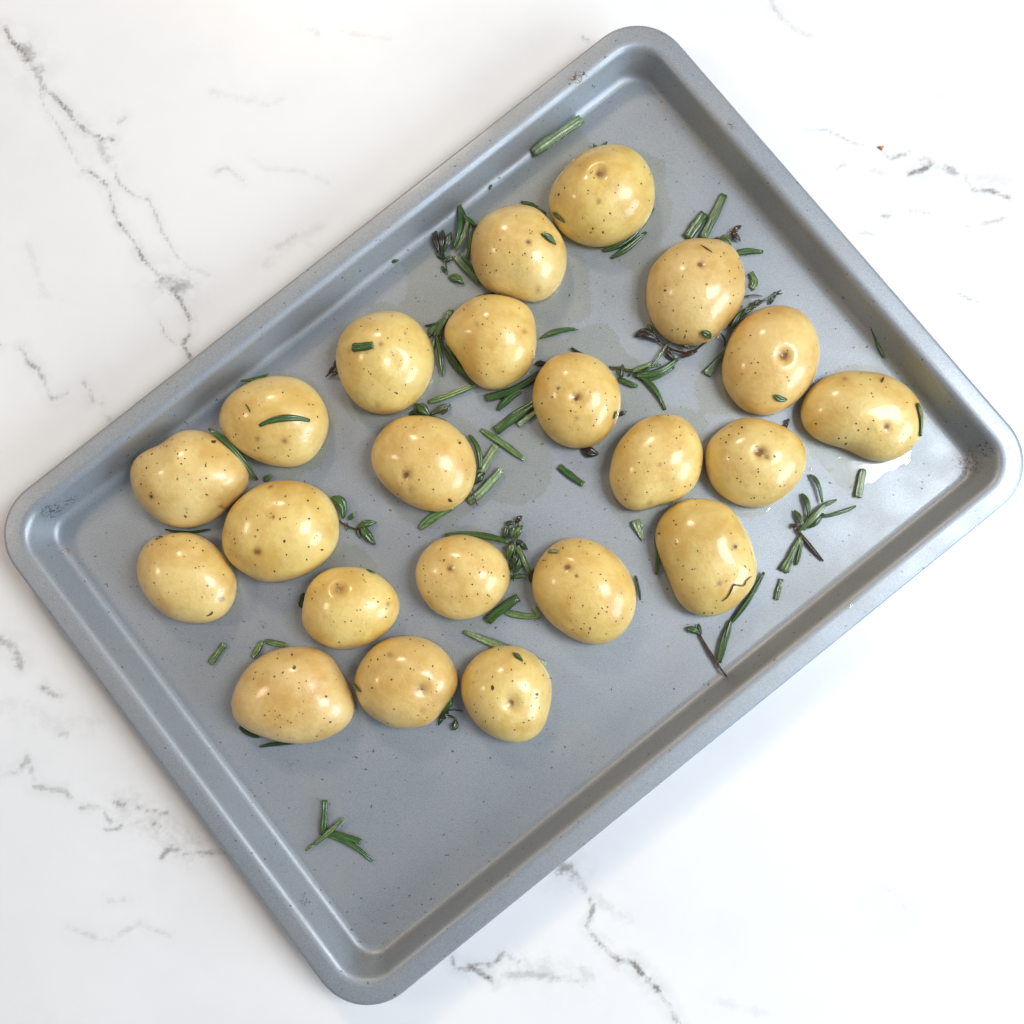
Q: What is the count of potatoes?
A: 22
